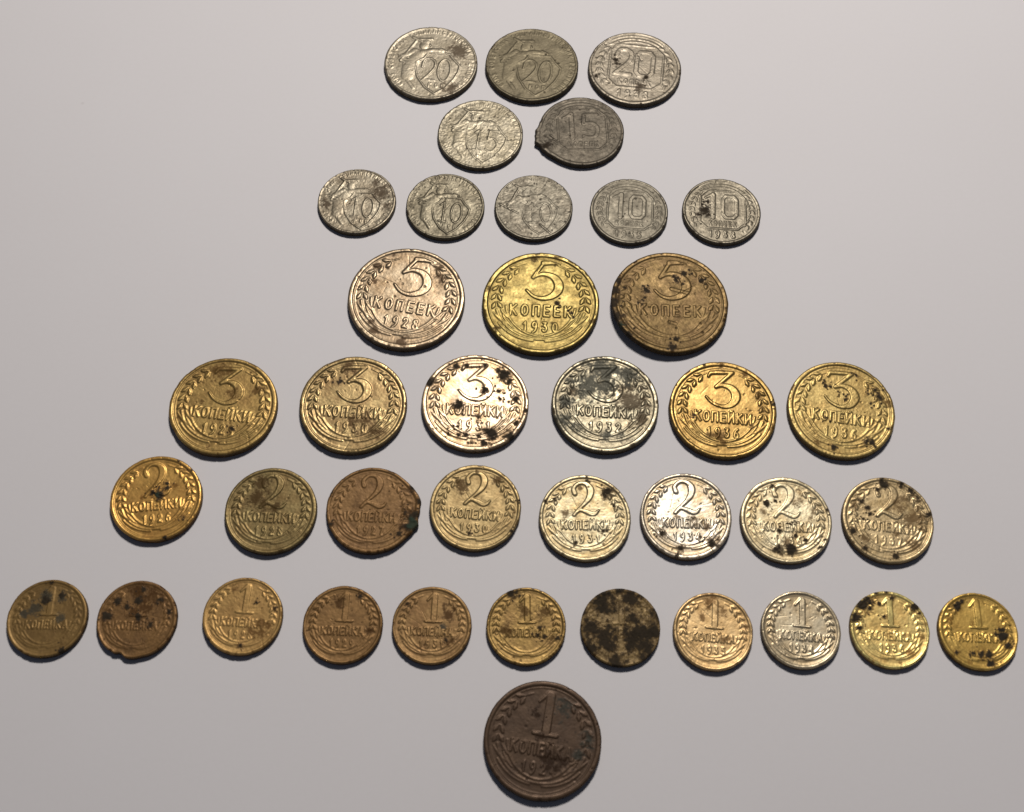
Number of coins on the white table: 39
